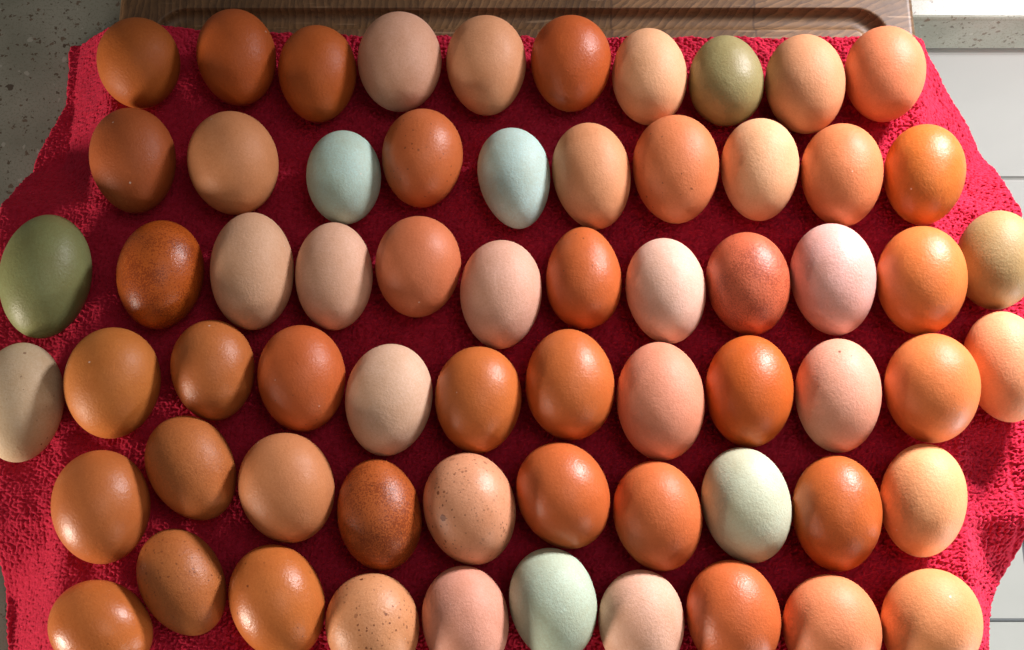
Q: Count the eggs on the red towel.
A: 64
